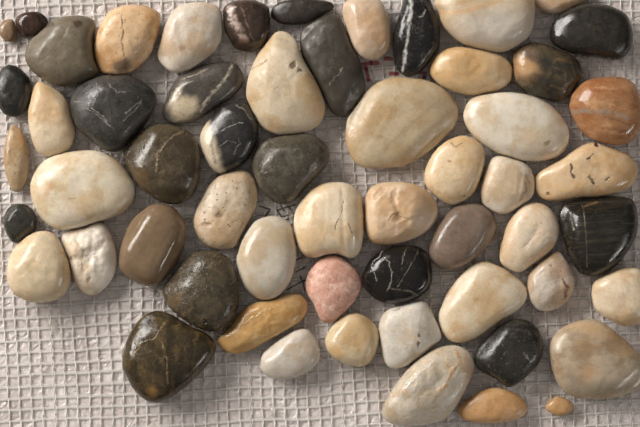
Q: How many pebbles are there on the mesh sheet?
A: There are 58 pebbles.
